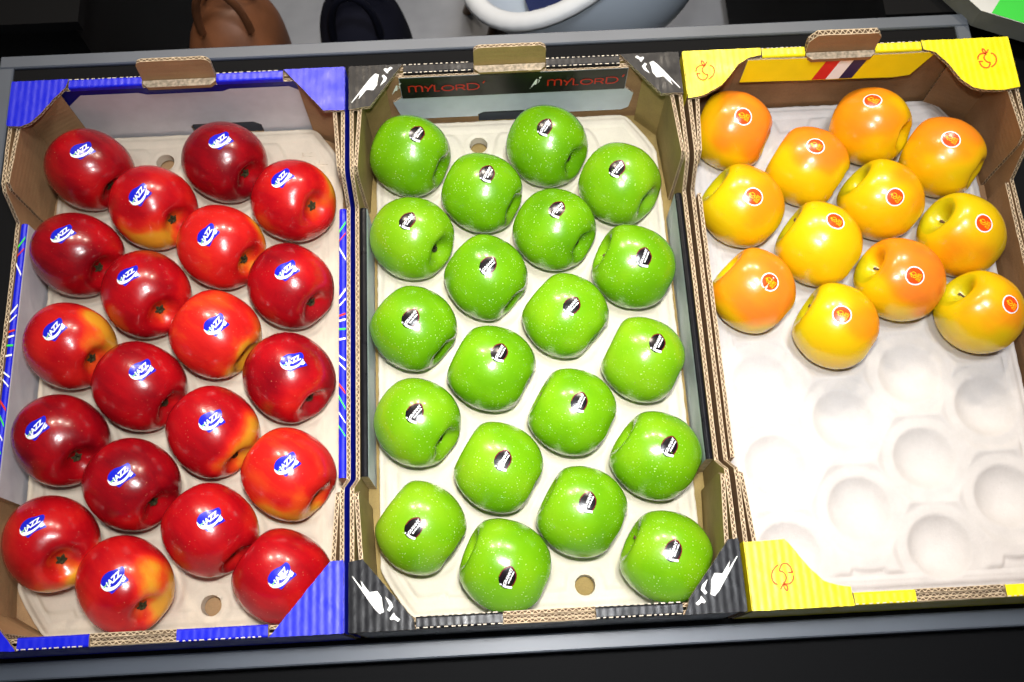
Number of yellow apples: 12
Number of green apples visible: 20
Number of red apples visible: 20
